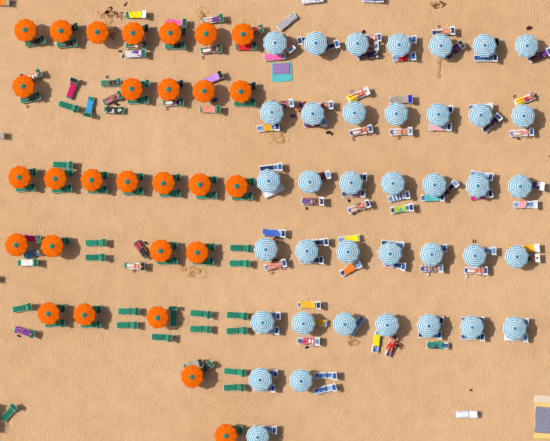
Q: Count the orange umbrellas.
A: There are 28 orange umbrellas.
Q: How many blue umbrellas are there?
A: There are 38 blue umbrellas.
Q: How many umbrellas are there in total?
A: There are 66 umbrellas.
